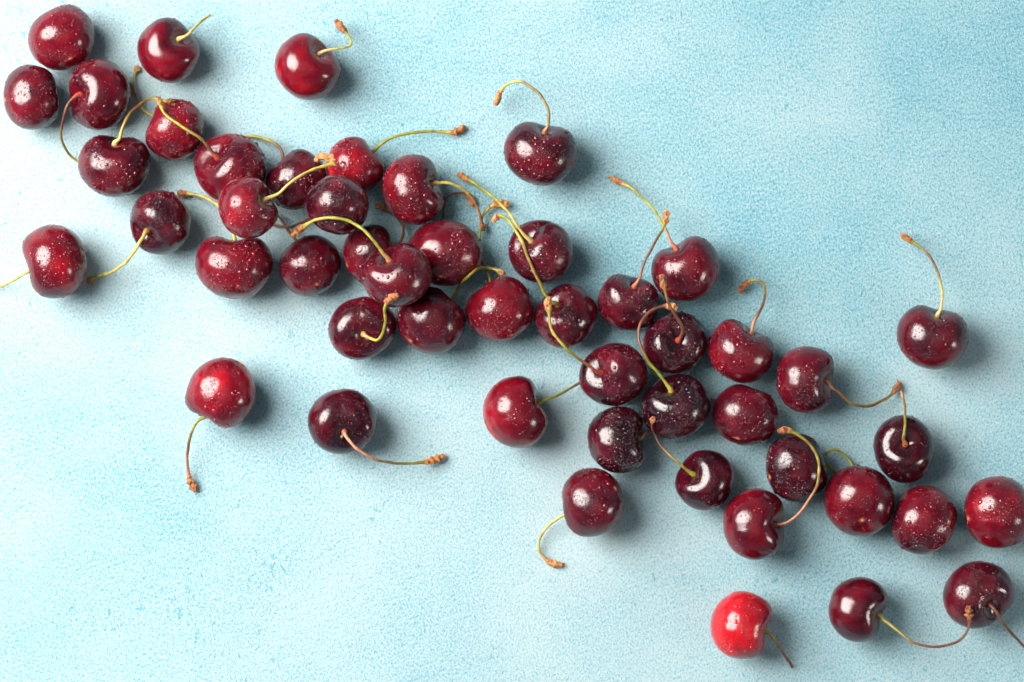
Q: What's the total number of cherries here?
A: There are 50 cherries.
